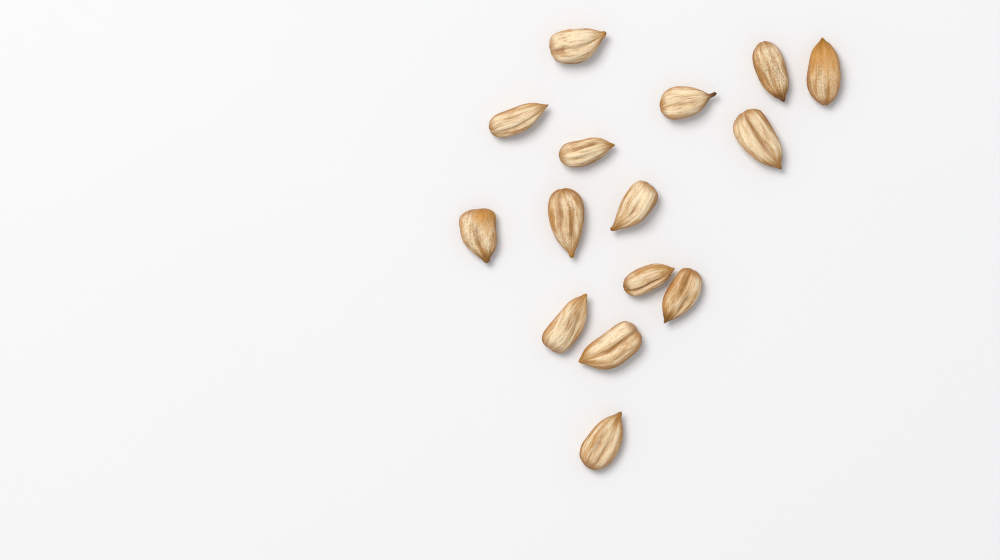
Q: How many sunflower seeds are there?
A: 15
